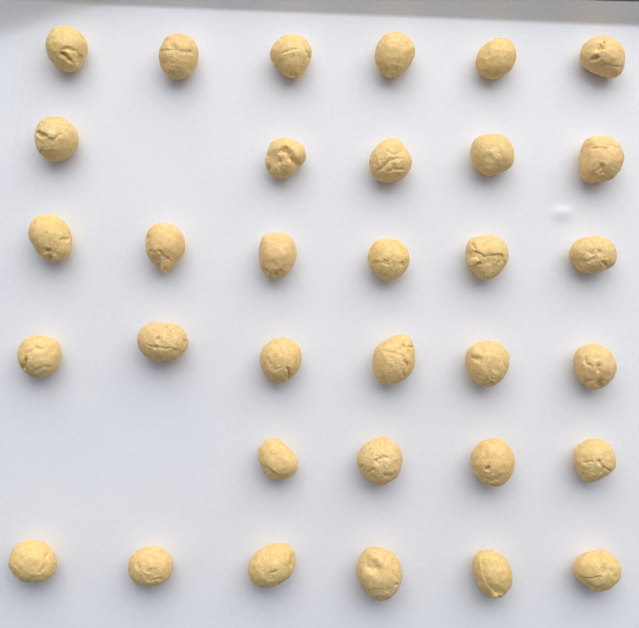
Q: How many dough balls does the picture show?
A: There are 33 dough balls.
